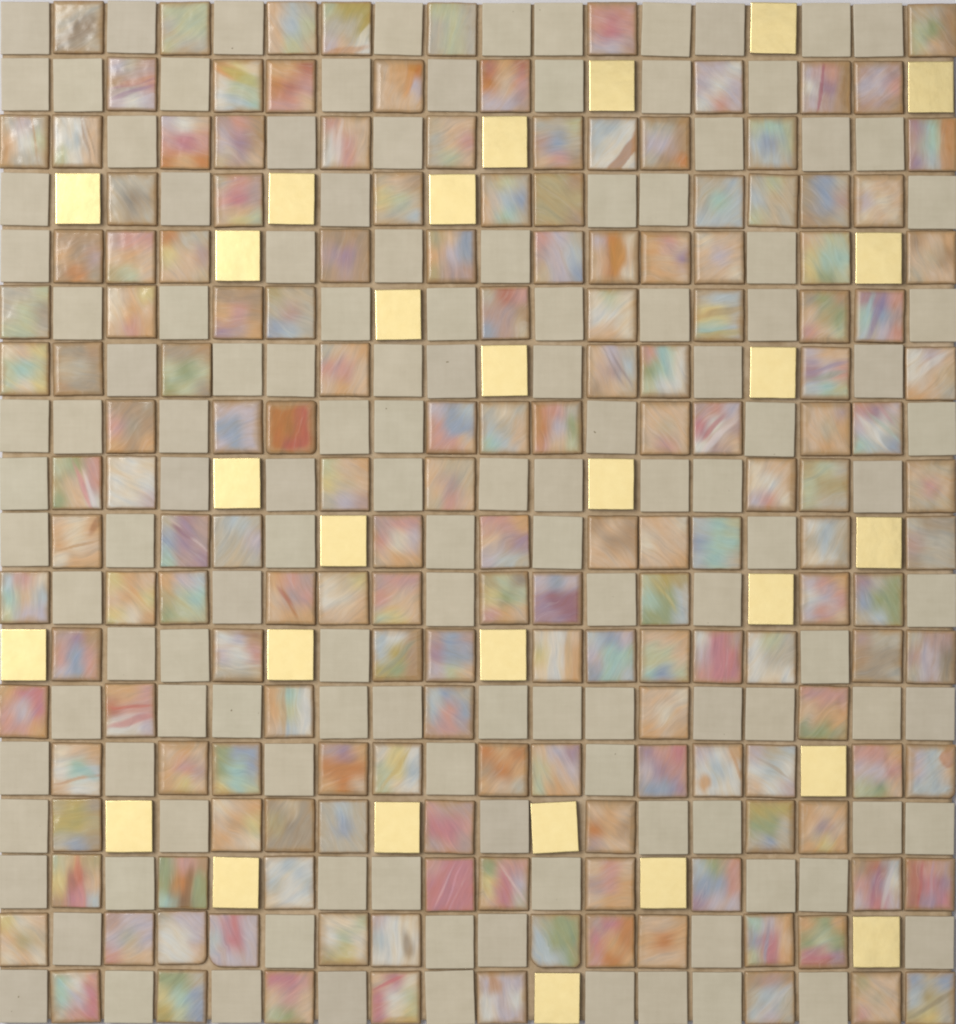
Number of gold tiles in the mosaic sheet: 28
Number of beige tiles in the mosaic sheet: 130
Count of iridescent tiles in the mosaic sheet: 166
